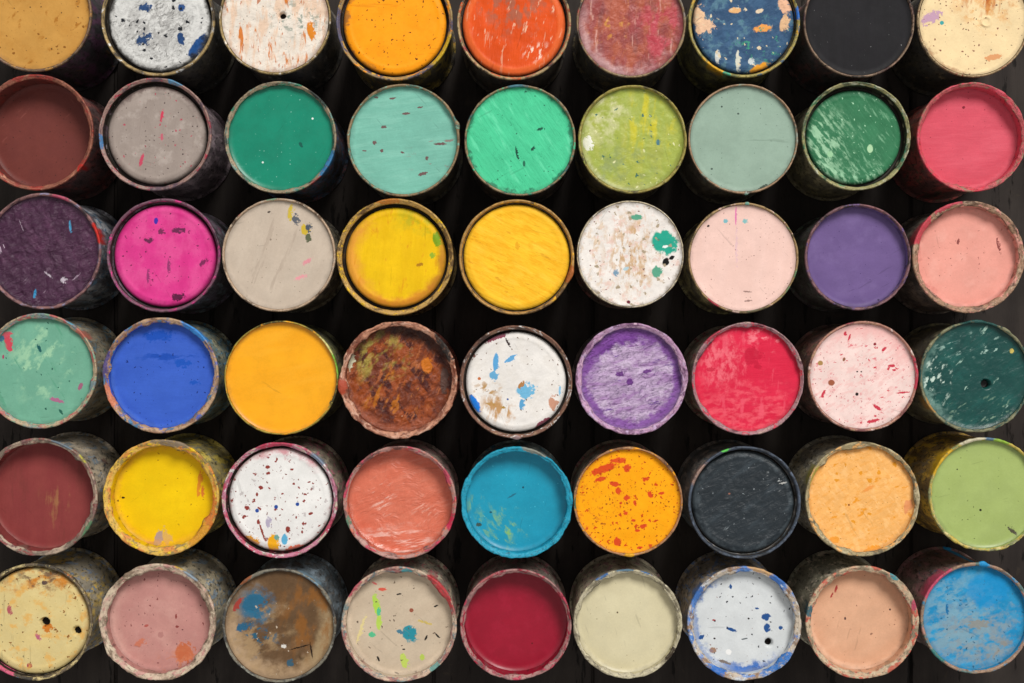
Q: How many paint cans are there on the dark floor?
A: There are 54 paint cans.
